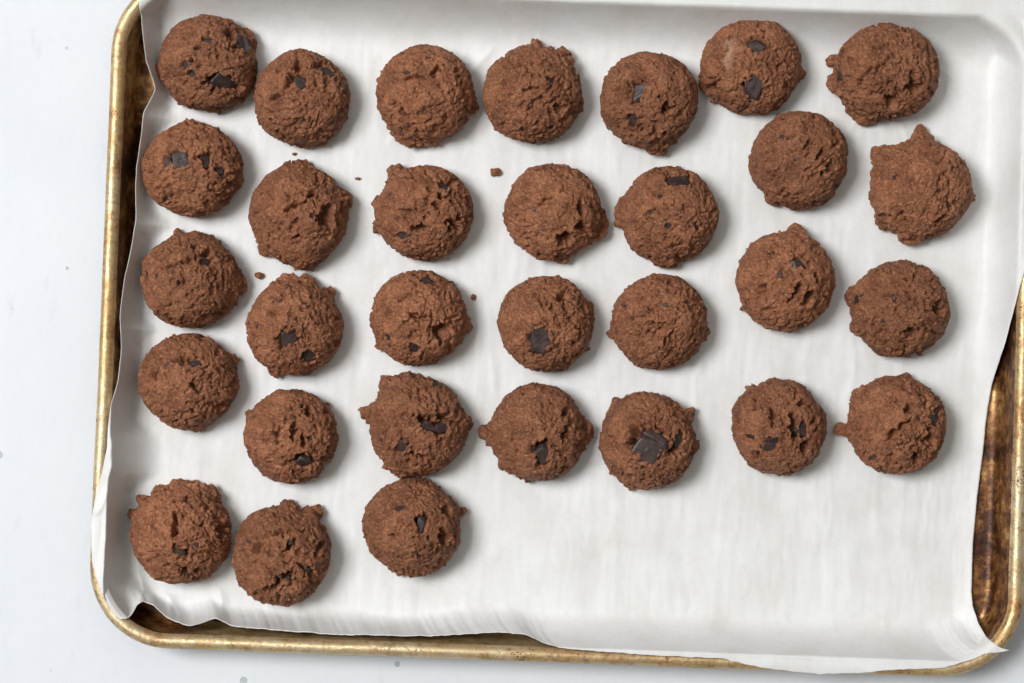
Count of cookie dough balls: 31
